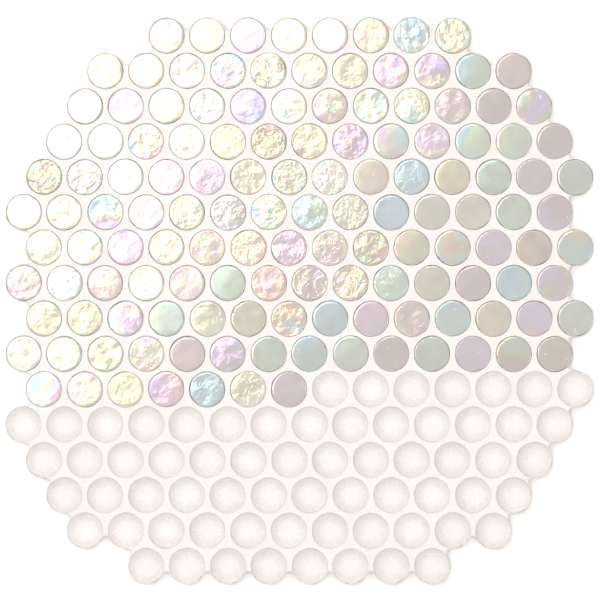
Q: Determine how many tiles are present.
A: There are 135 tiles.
